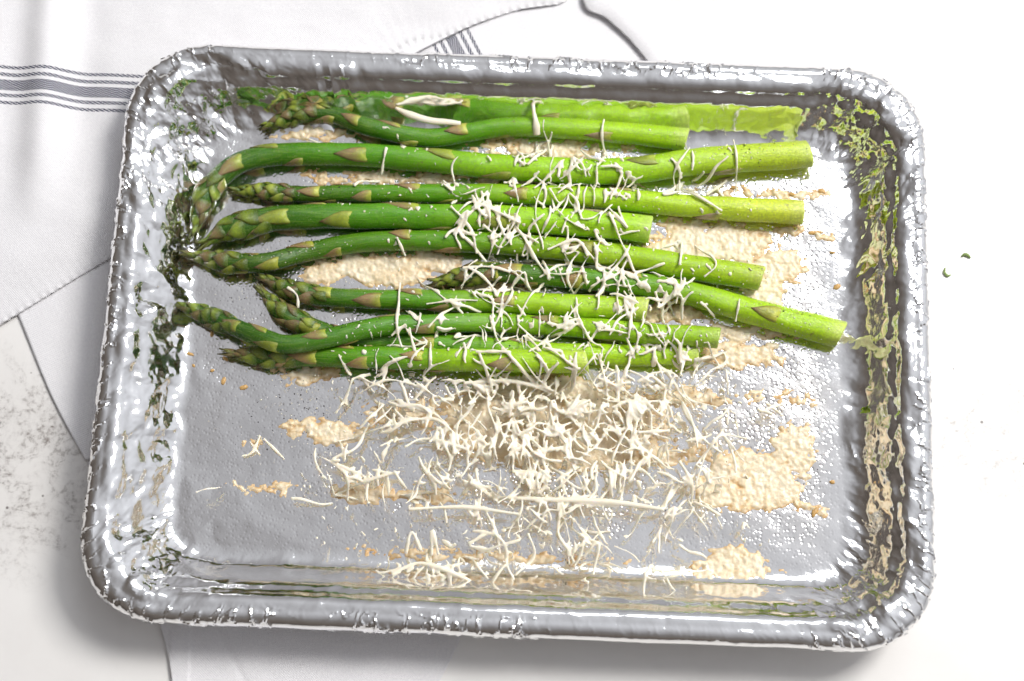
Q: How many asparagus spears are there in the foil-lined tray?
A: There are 10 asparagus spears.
